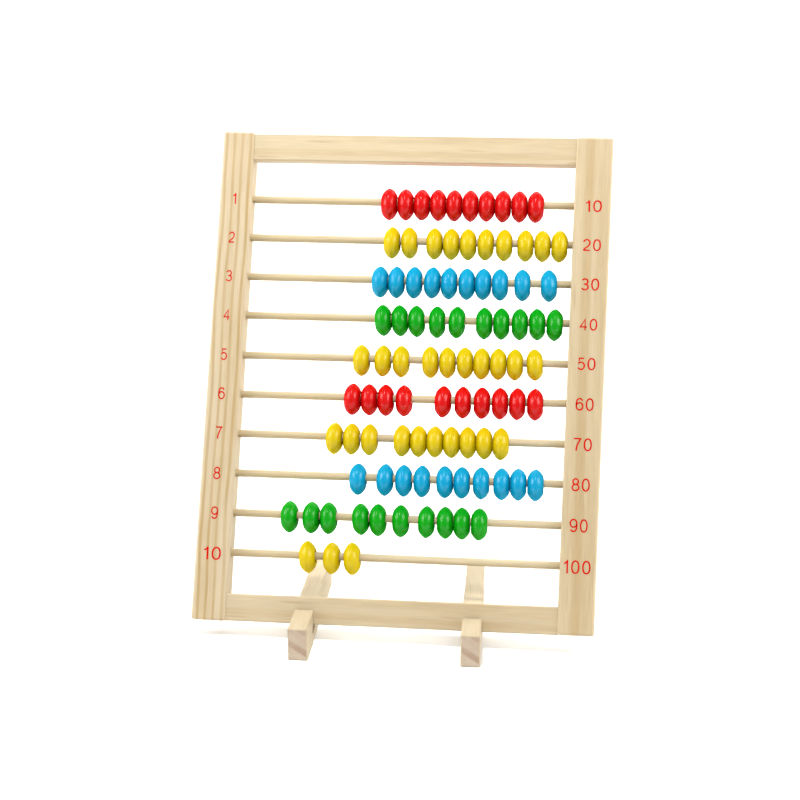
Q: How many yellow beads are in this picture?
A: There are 33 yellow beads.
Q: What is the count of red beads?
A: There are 20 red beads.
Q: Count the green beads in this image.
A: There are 20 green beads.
